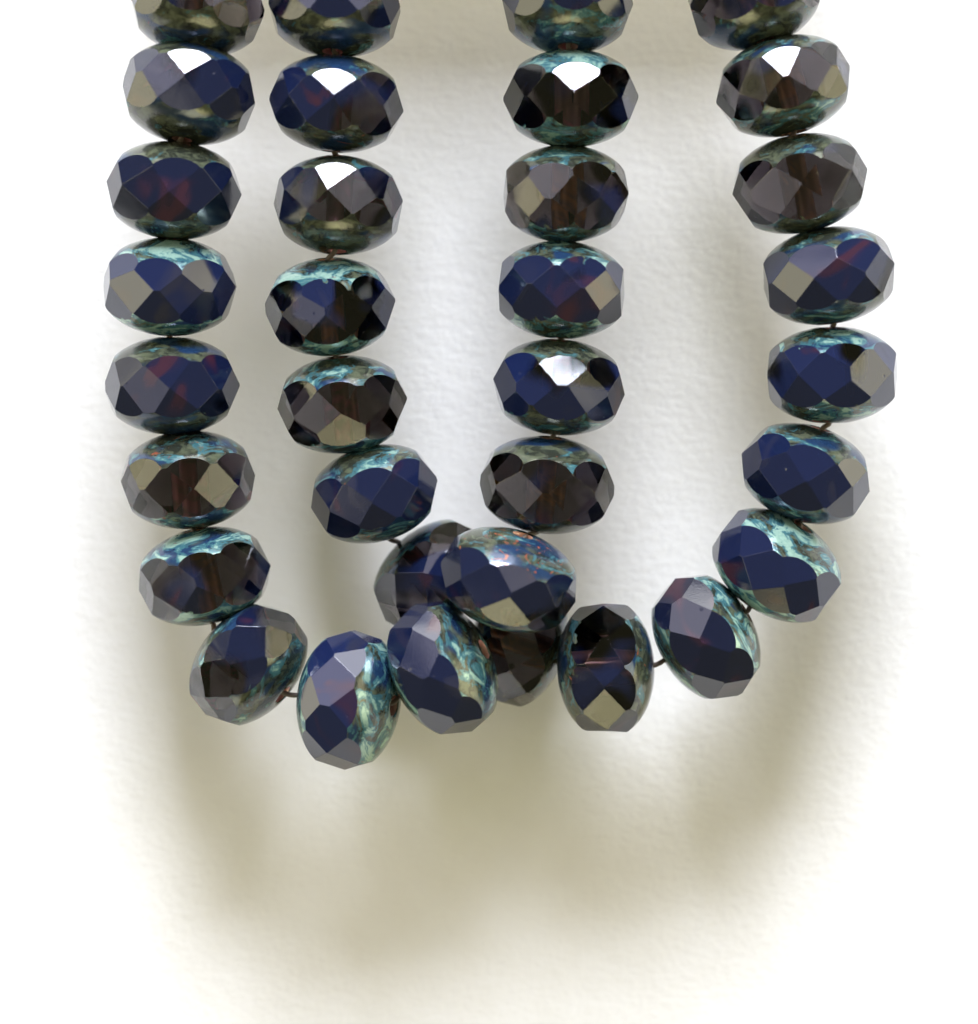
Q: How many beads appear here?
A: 34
